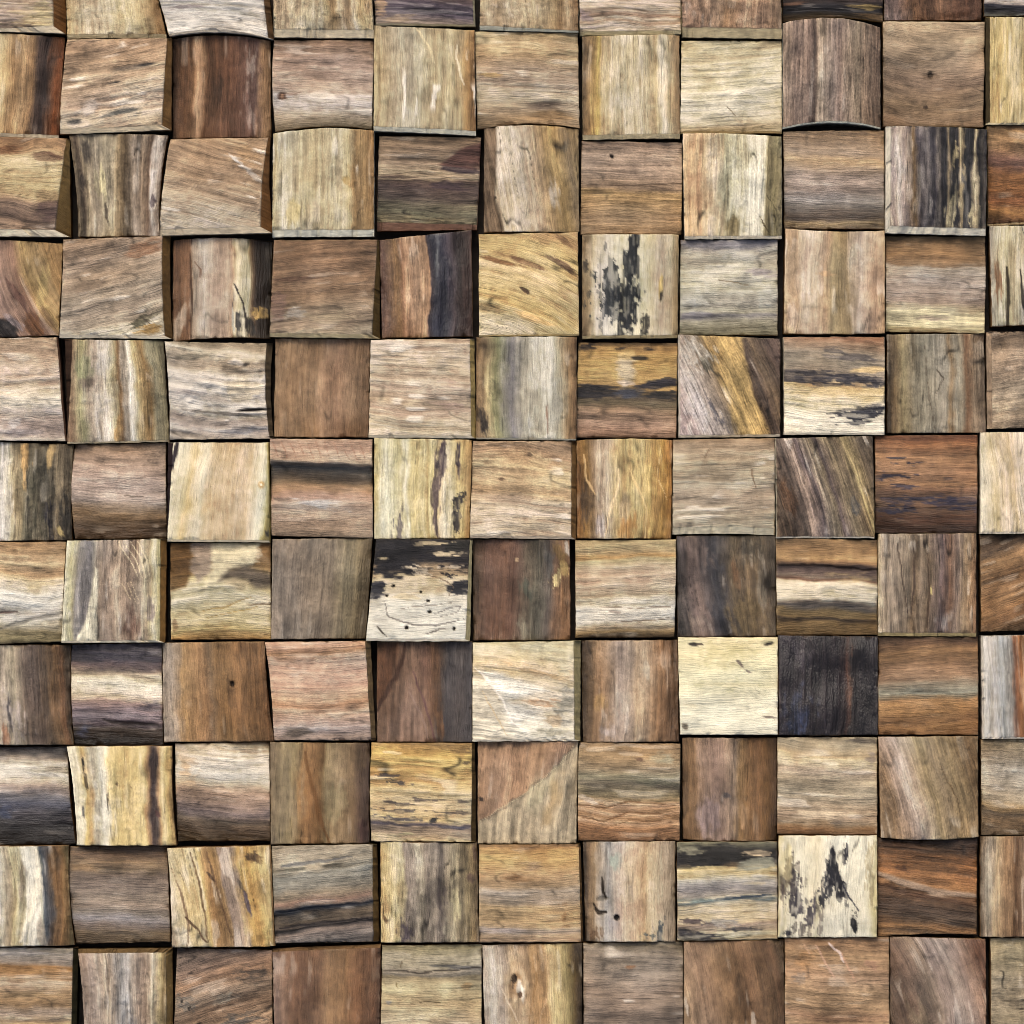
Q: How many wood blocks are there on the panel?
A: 121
